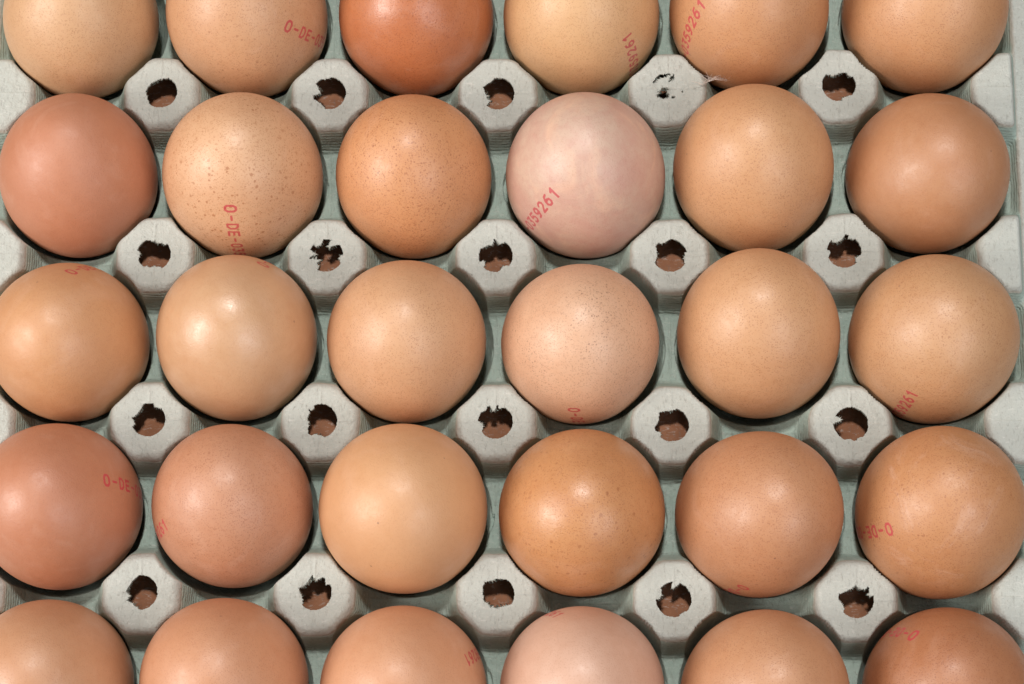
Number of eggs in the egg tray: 30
